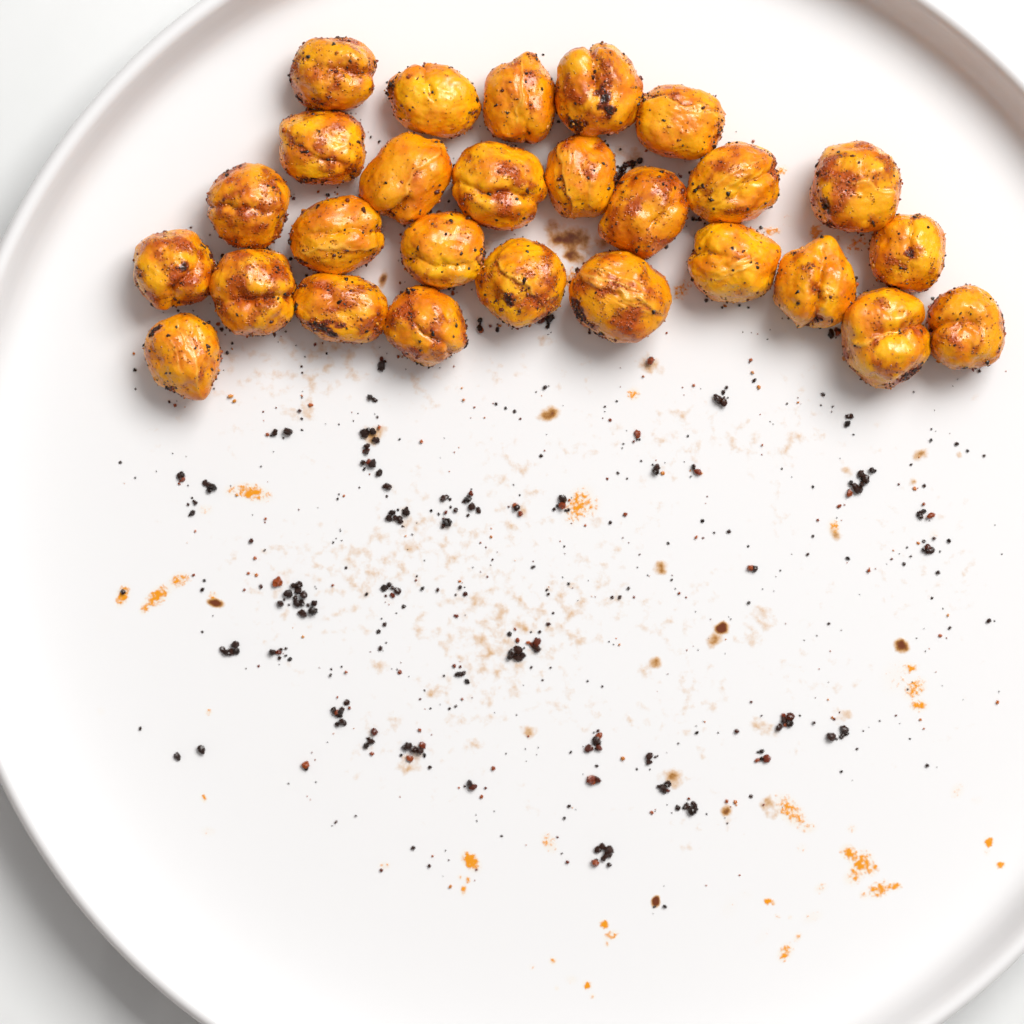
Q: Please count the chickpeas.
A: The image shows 27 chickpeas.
